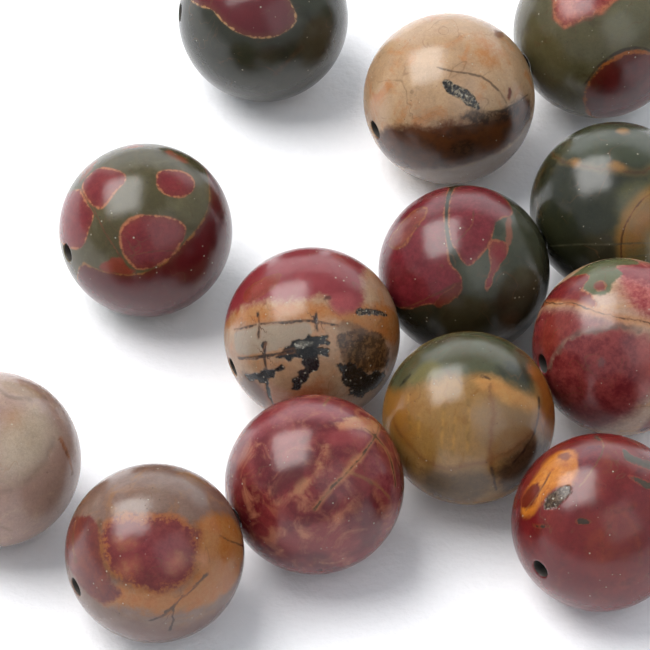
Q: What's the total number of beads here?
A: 13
